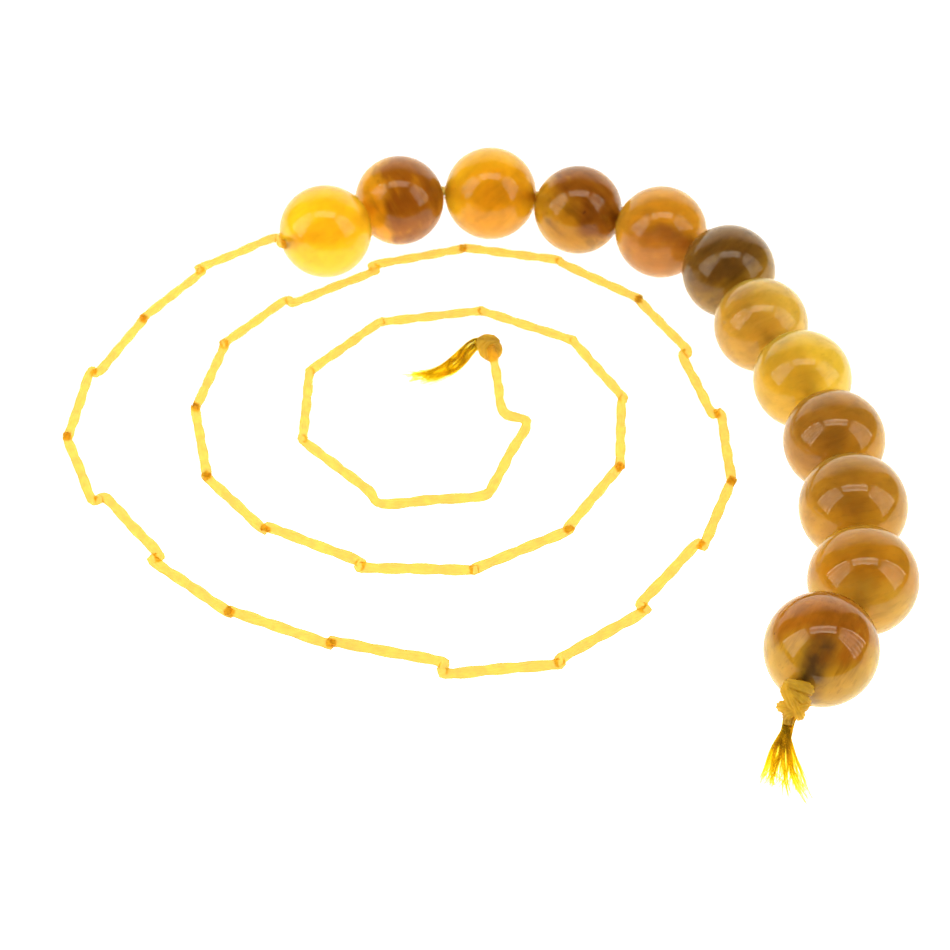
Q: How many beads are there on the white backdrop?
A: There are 12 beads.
